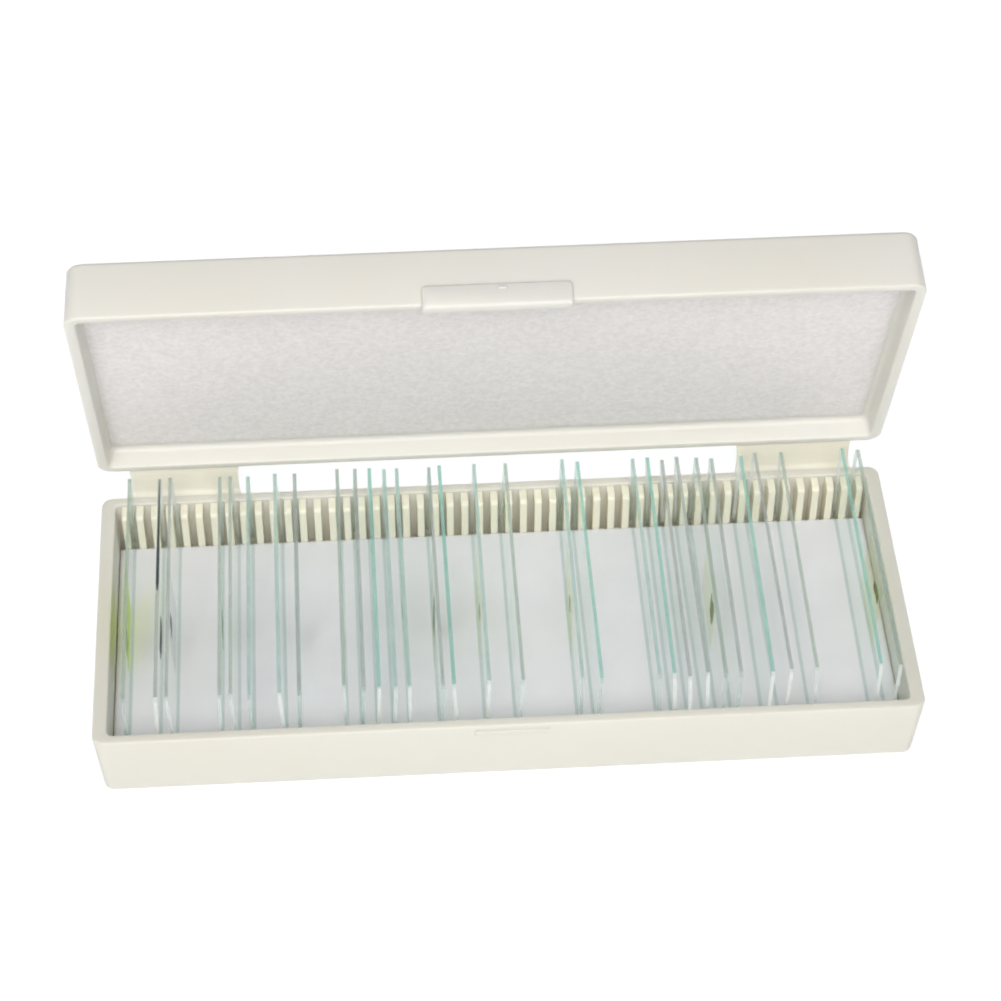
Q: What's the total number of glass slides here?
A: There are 30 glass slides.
